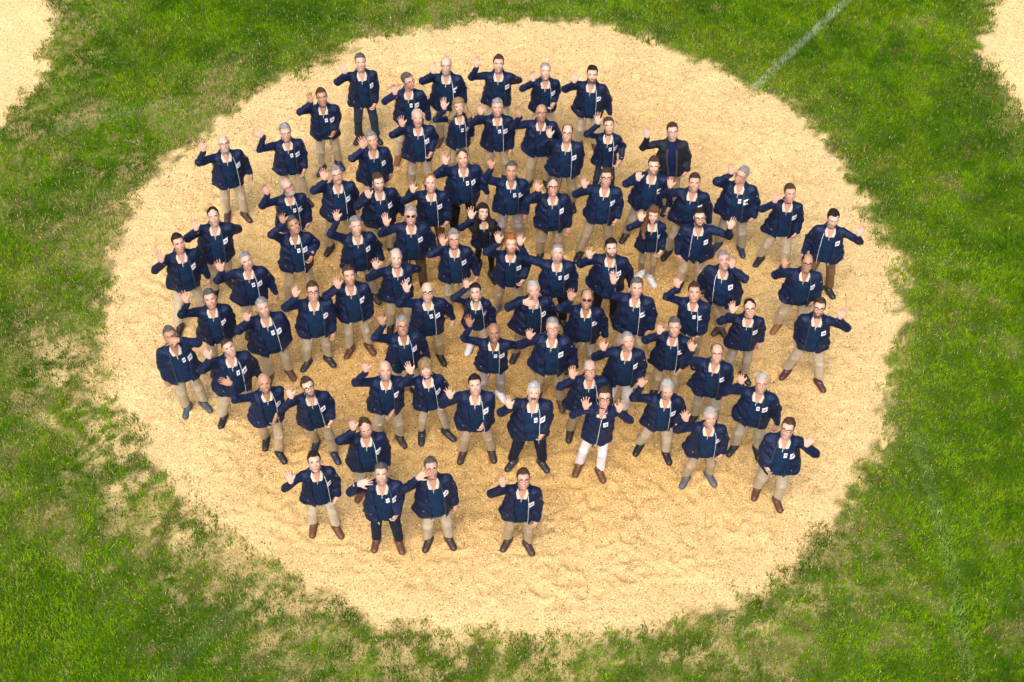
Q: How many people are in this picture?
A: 83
